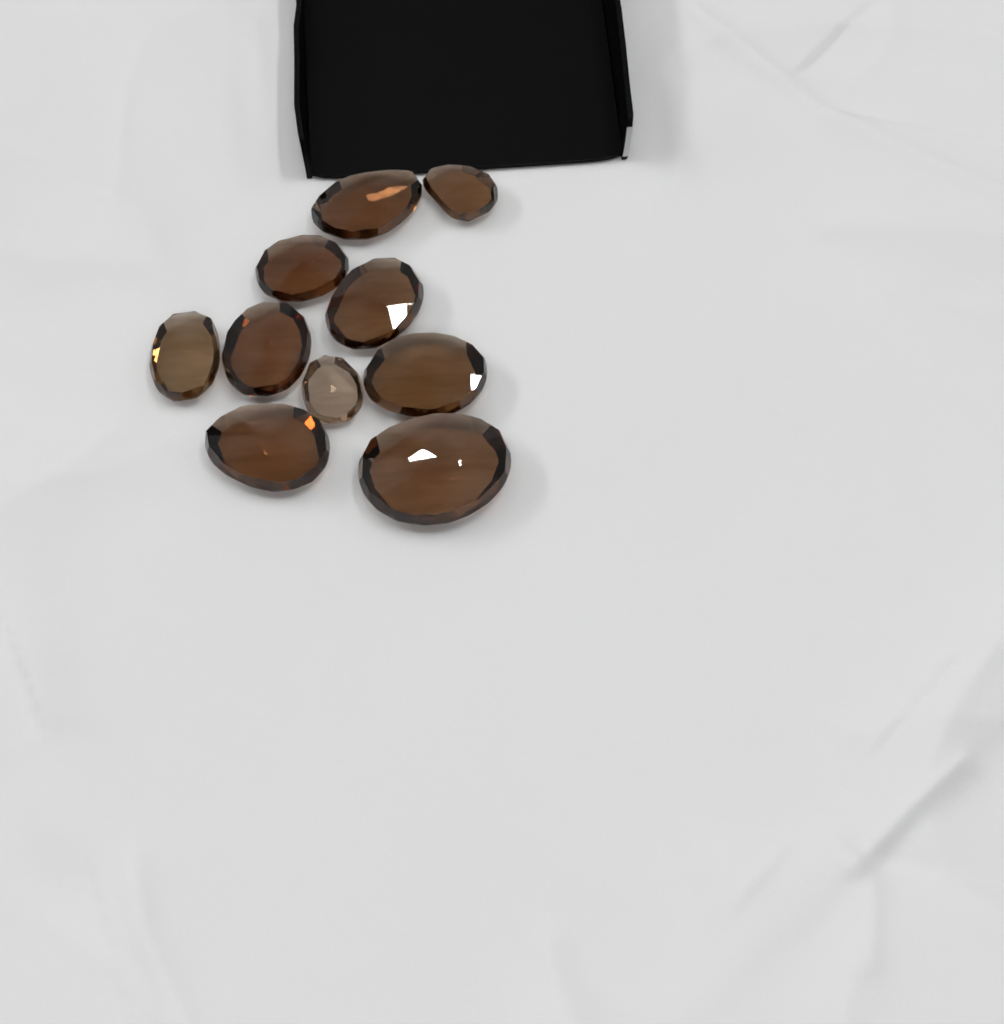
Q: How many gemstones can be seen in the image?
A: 10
